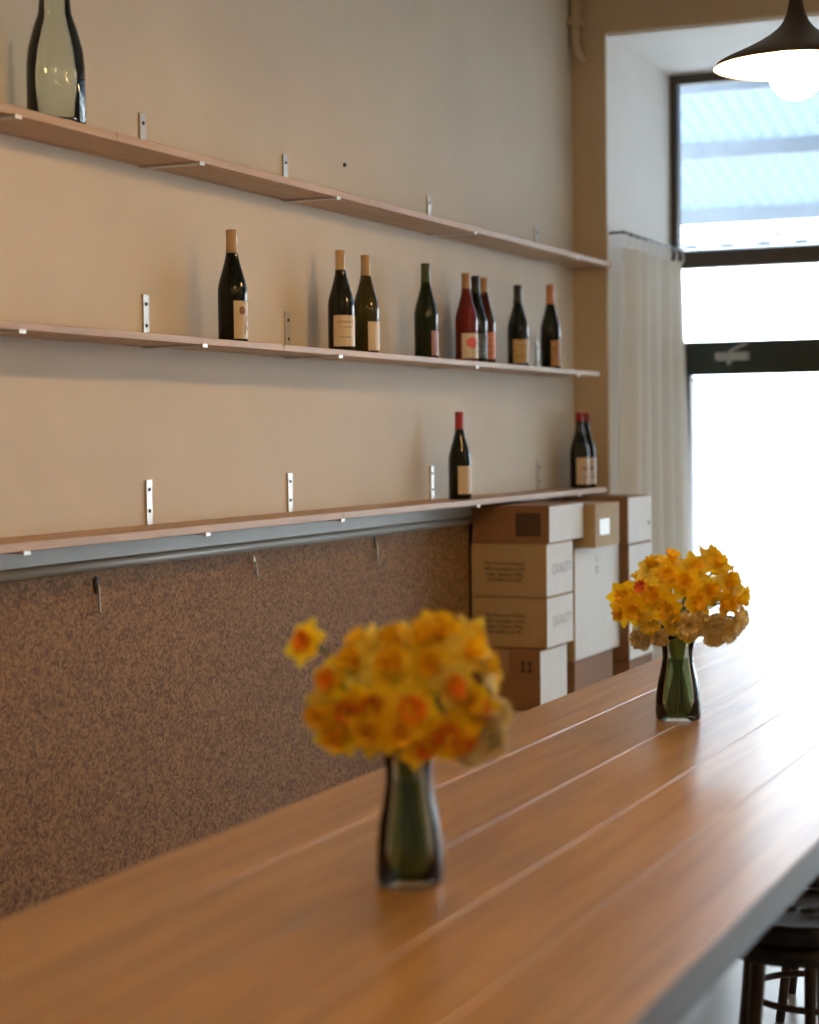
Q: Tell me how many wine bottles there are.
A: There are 12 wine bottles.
